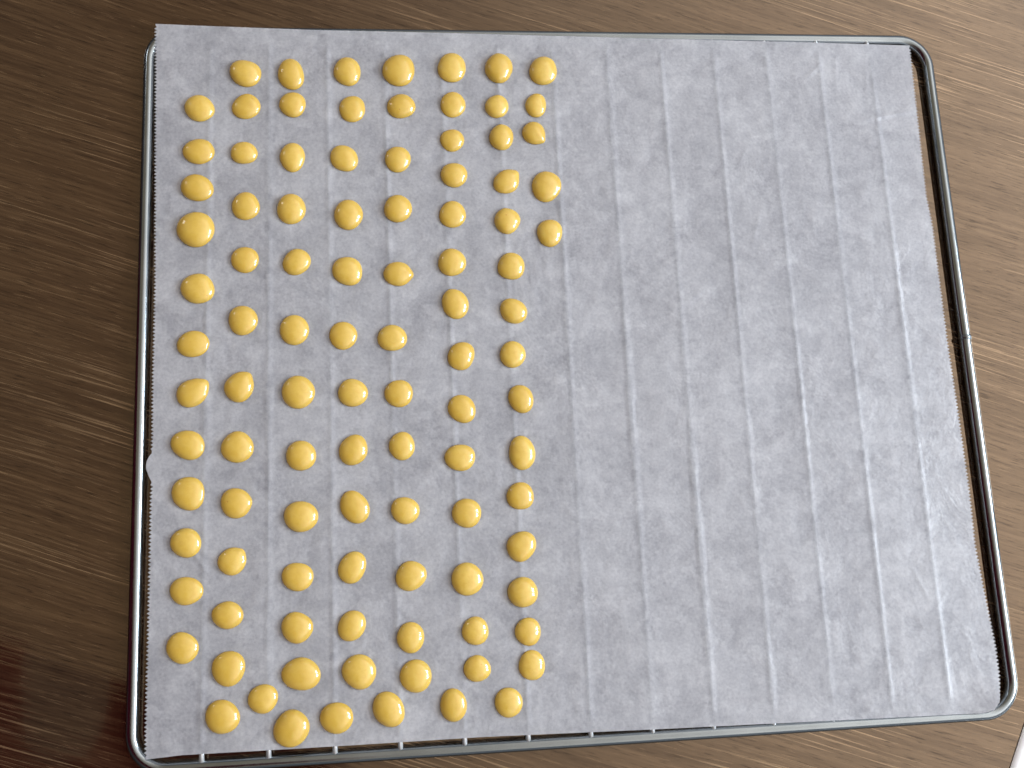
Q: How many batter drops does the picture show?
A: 101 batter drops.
